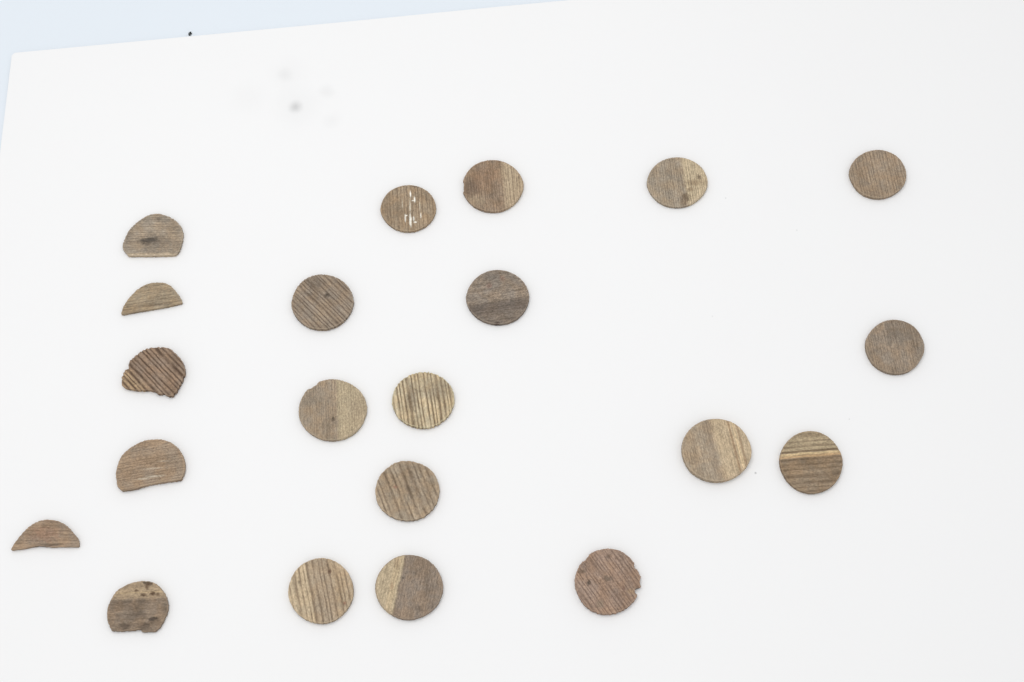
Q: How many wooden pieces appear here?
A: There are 21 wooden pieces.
